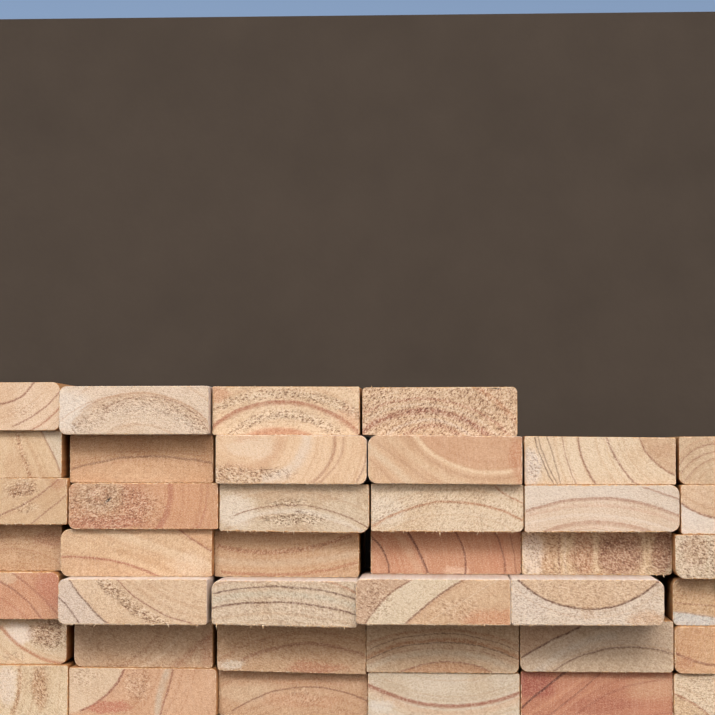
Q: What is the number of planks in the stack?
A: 40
